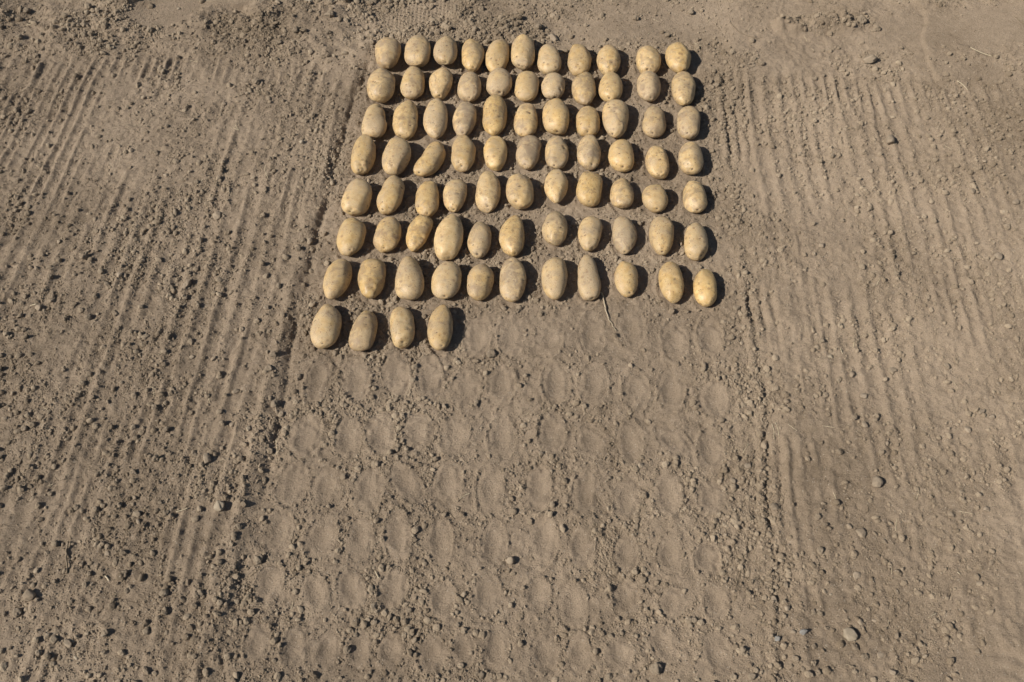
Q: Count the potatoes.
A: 81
